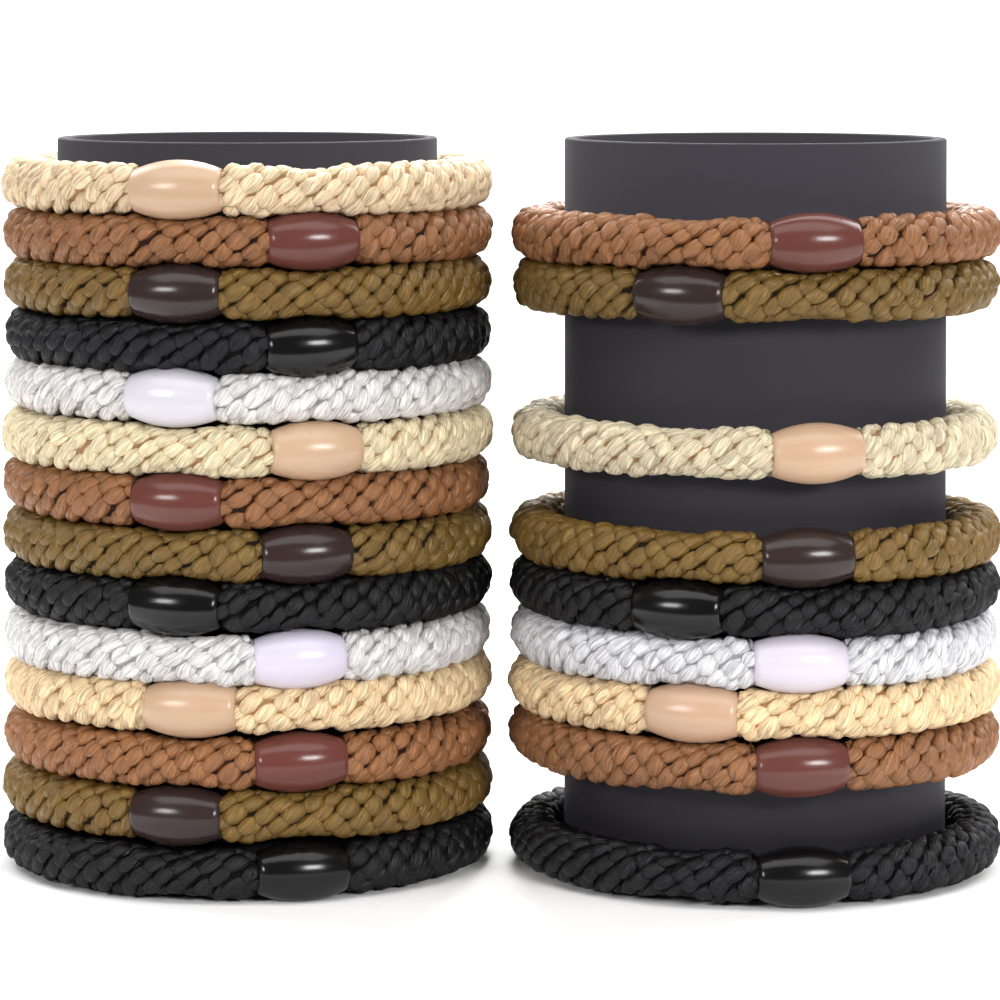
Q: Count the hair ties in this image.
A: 23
